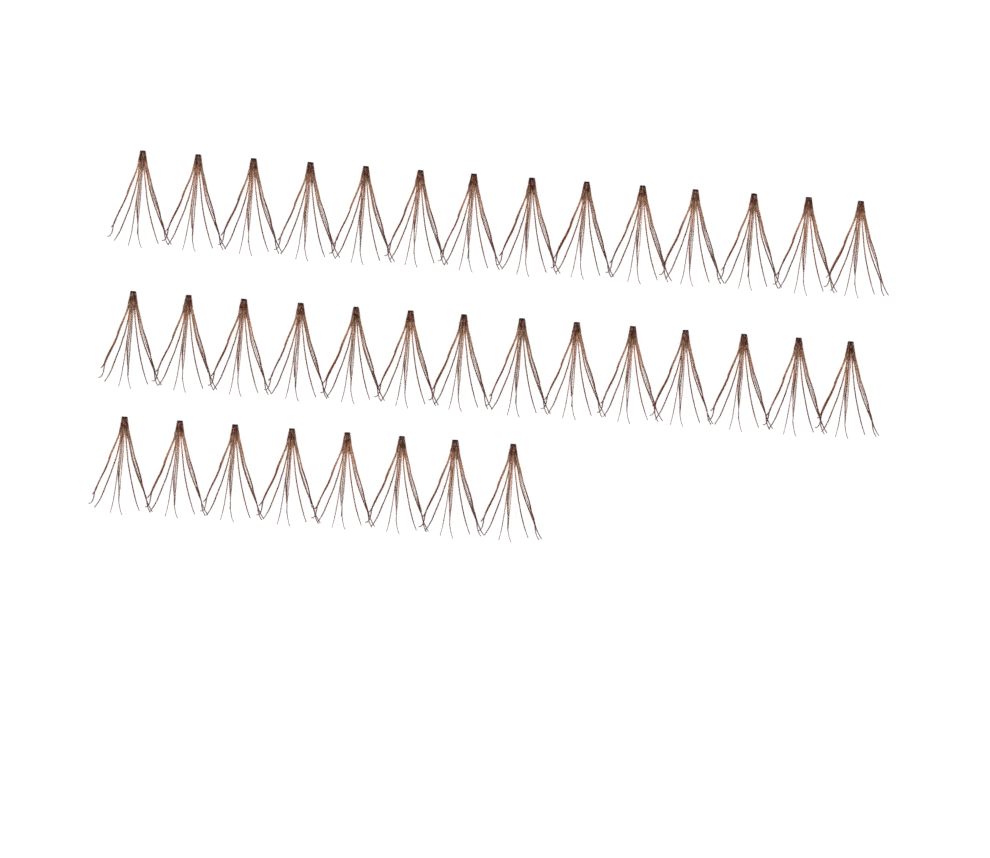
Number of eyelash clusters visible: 36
